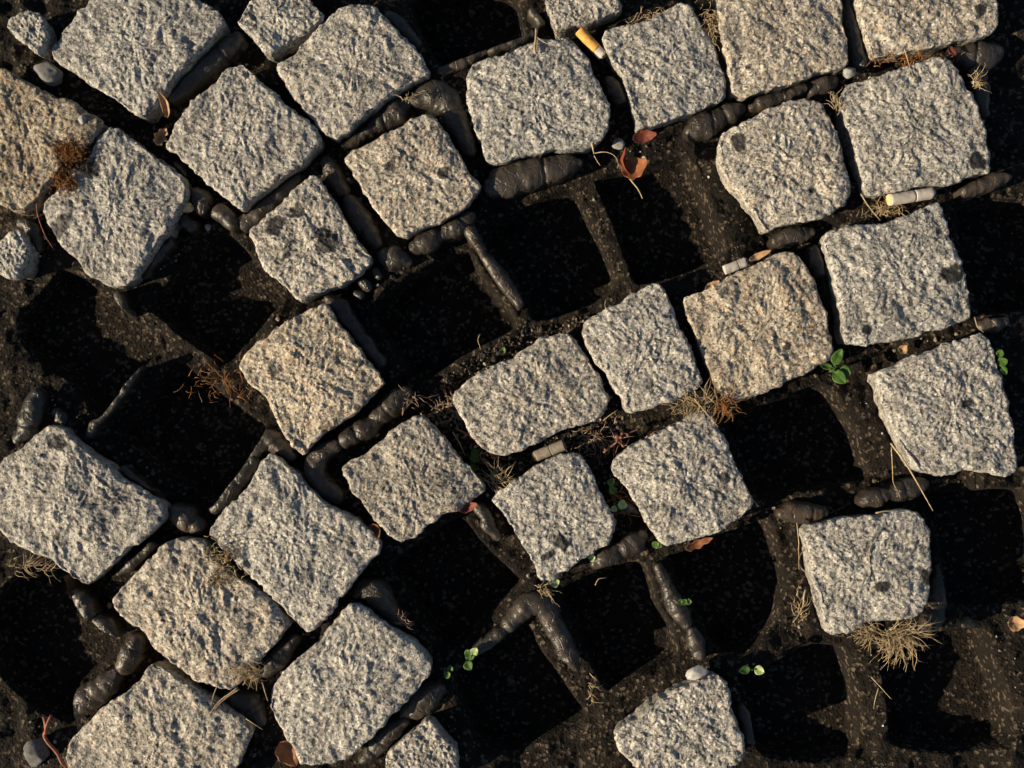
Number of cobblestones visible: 34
